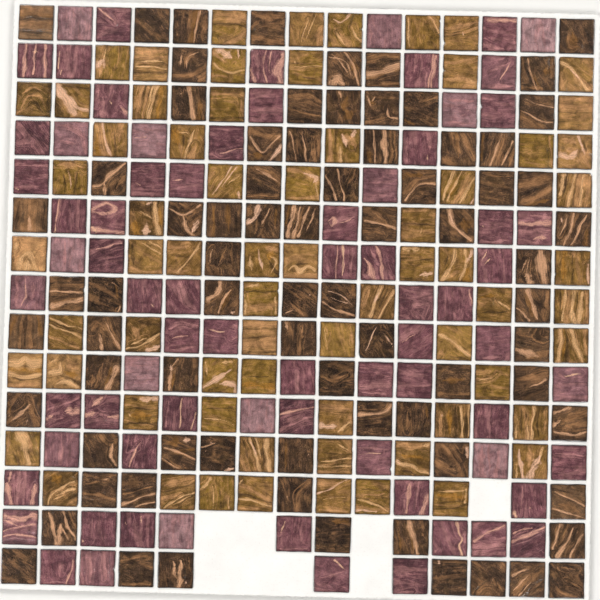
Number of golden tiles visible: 68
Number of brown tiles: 76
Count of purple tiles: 73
